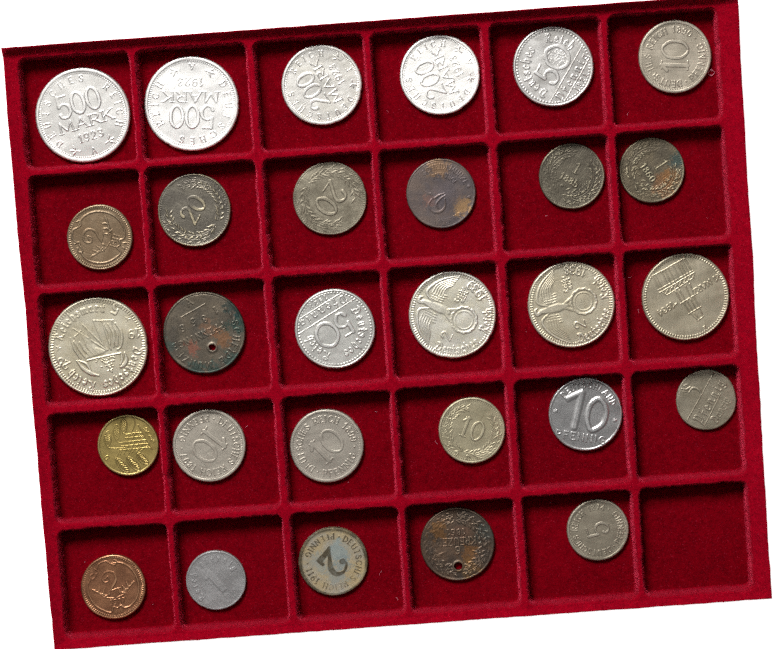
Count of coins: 29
